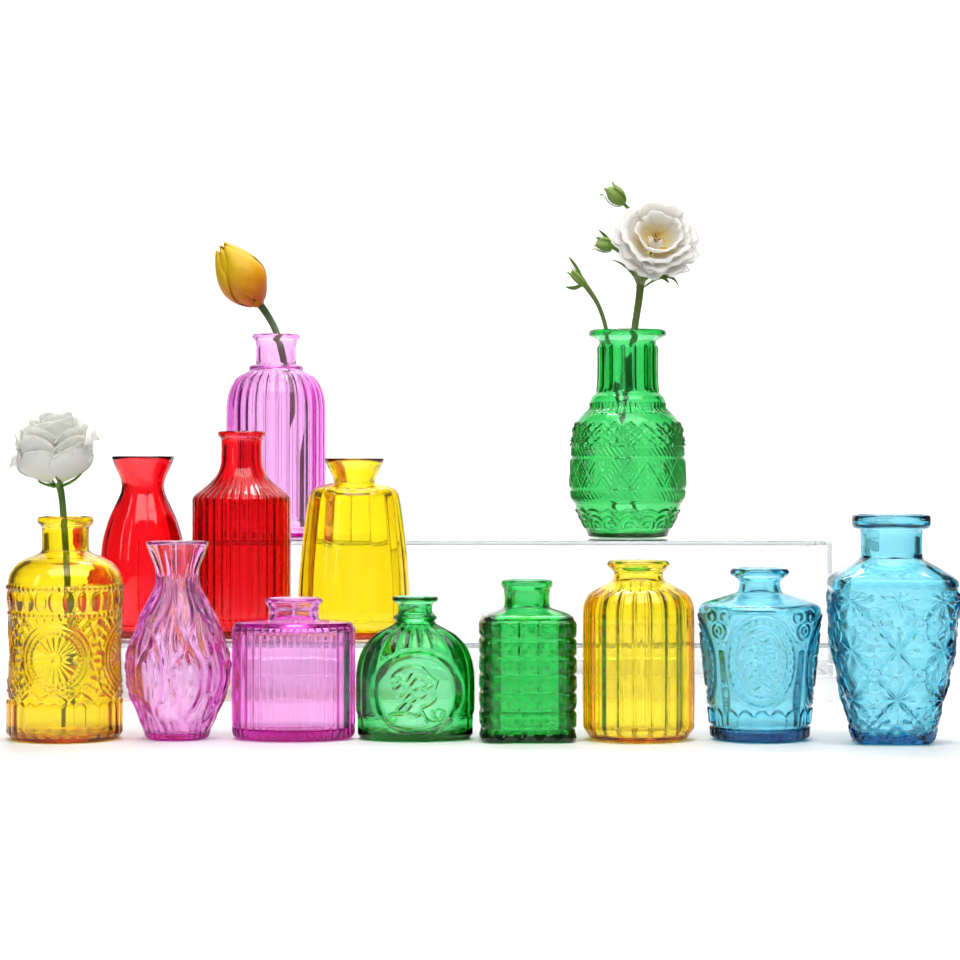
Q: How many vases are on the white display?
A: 13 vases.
